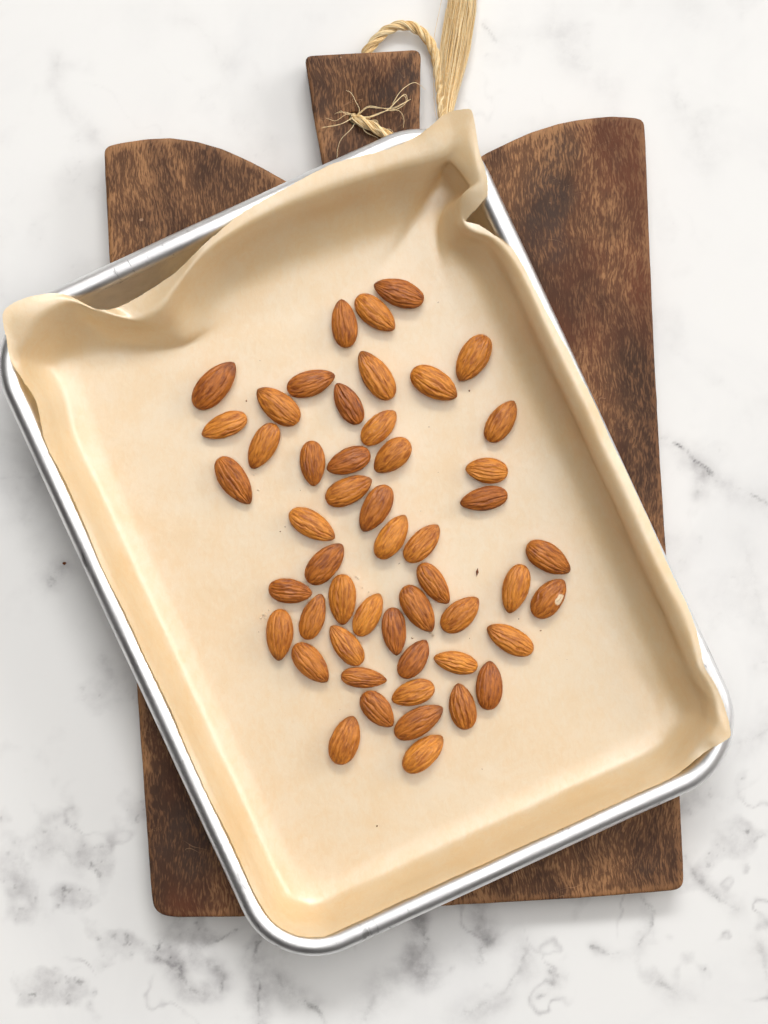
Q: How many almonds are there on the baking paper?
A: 51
